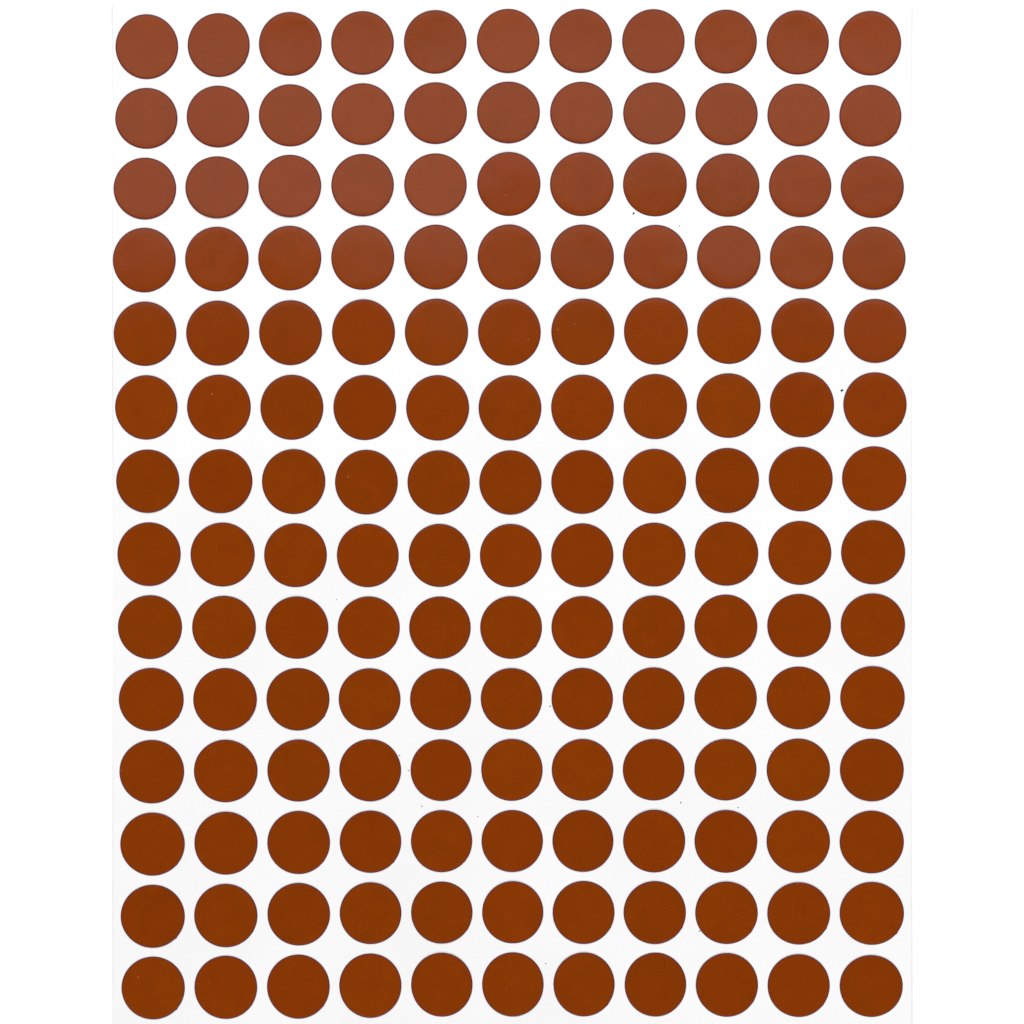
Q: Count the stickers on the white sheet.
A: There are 154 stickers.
